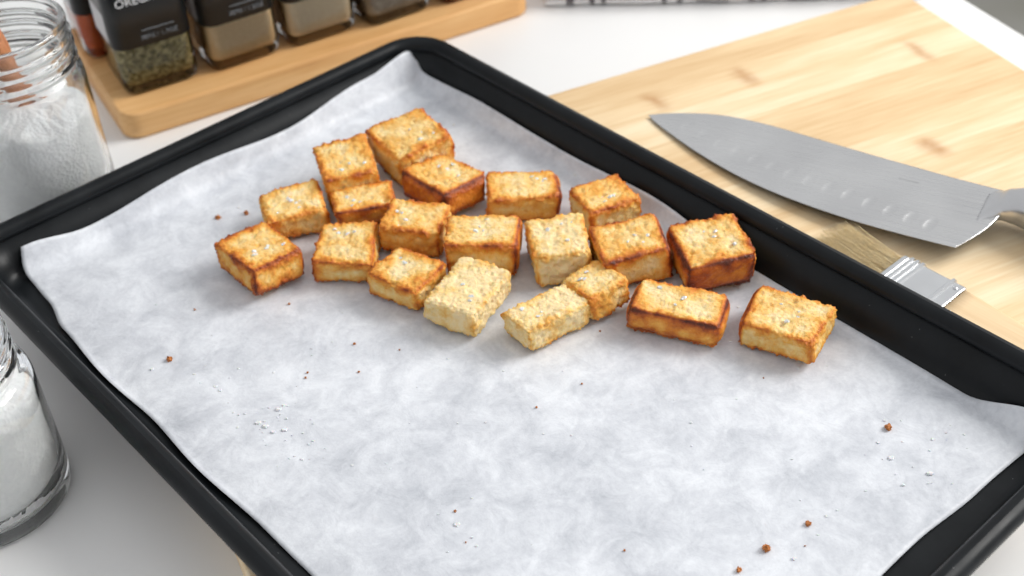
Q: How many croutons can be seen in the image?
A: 20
